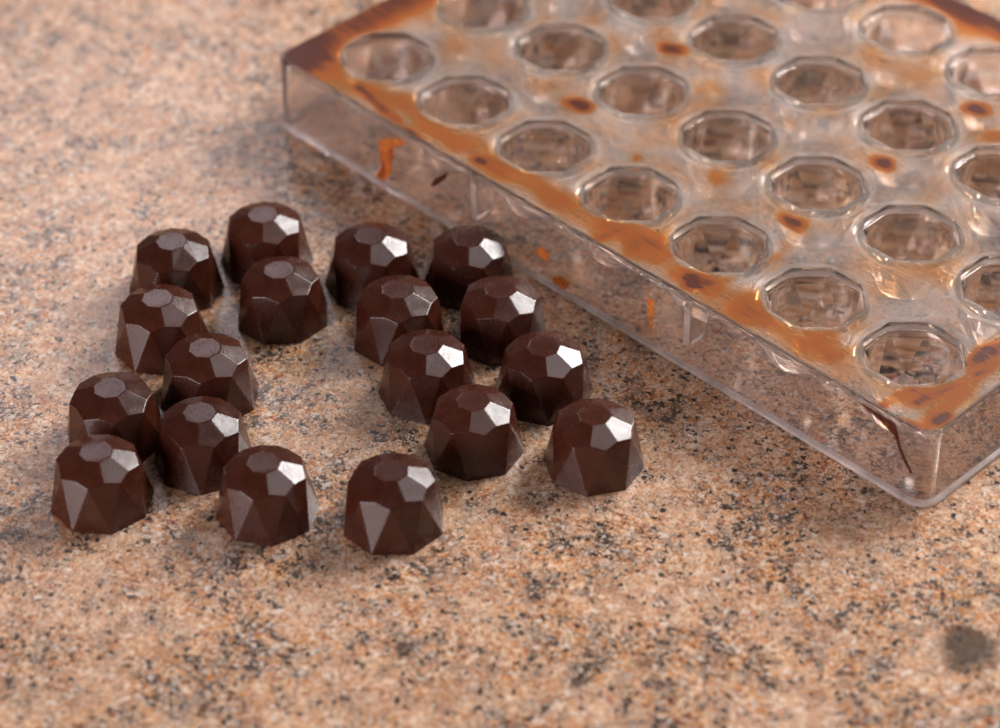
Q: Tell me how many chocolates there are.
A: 18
